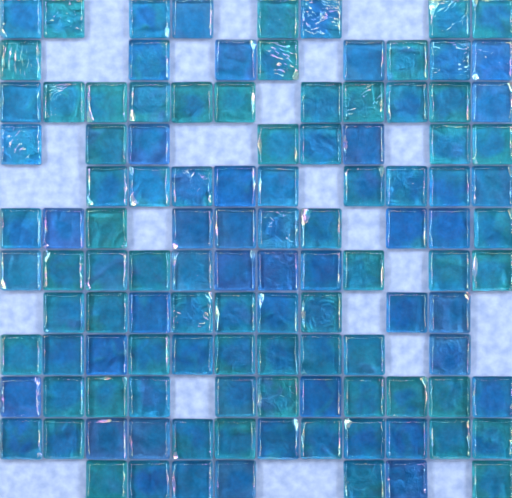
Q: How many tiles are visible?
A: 114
